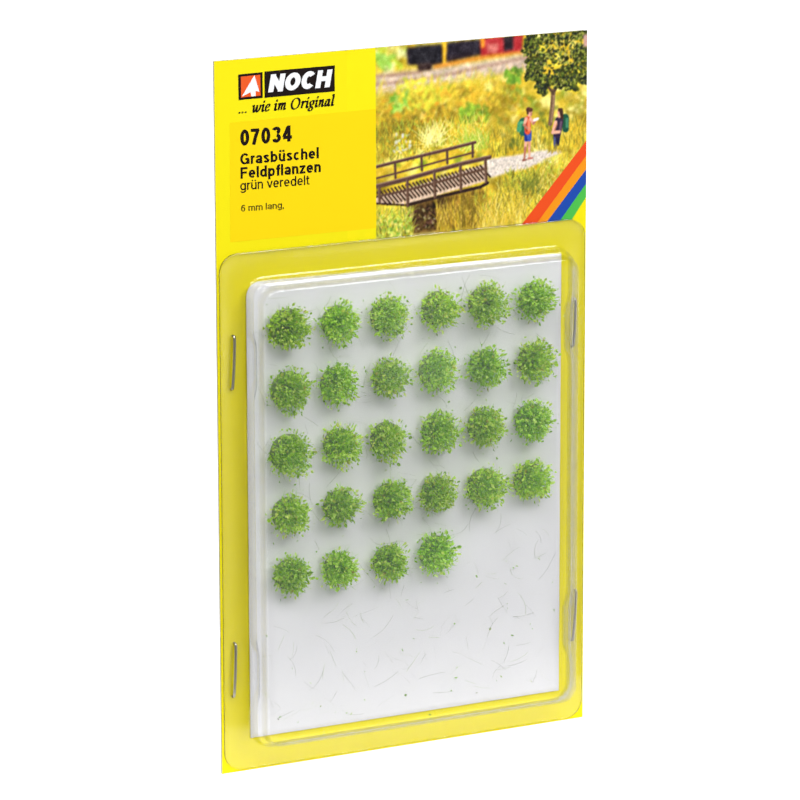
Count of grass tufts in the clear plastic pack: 28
